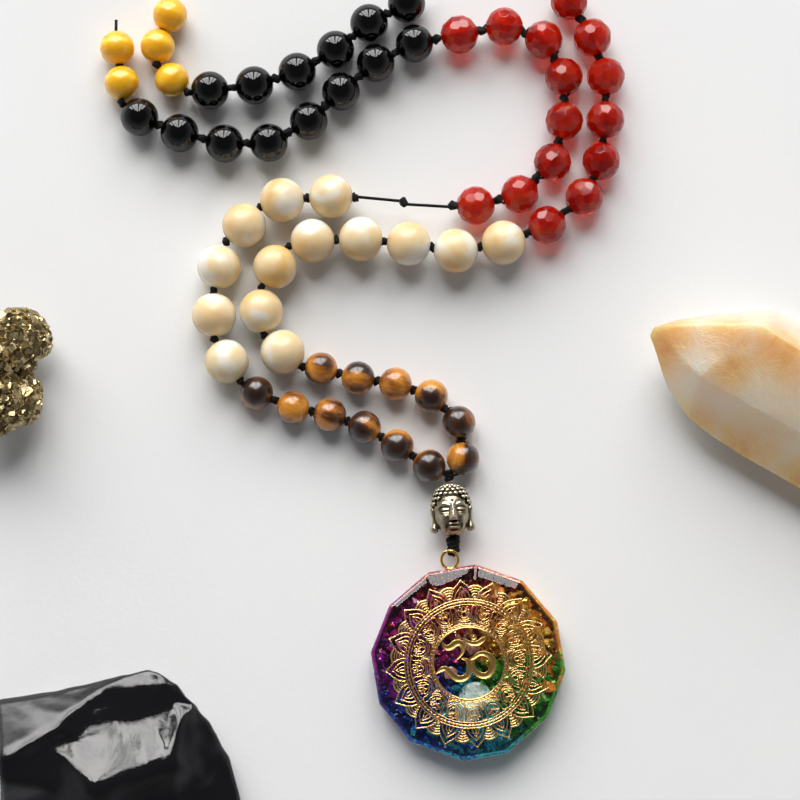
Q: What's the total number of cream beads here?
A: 14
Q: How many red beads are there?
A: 15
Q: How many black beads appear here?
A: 14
